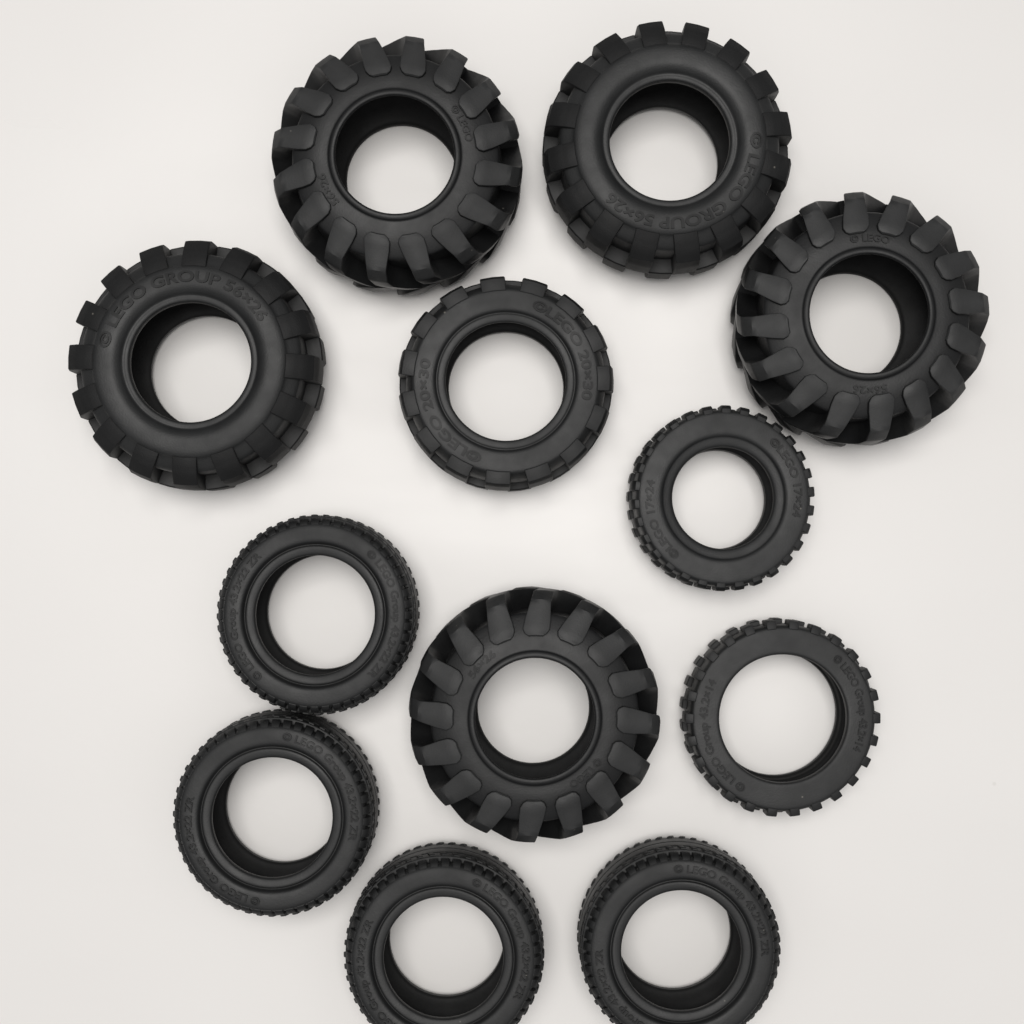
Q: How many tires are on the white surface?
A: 12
